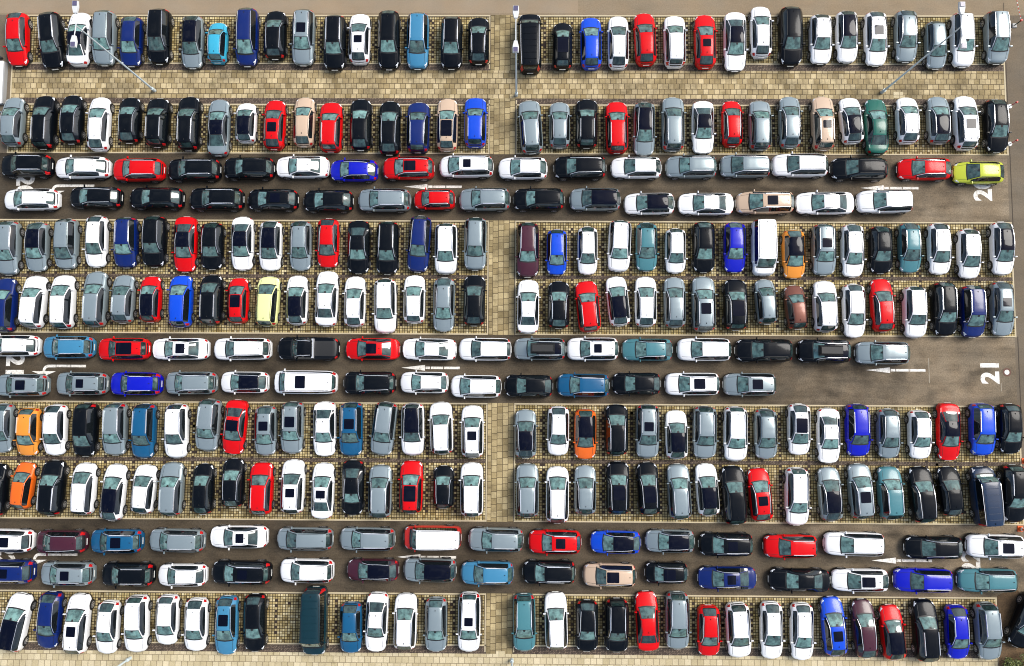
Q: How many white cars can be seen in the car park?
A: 105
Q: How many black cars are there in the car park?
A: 74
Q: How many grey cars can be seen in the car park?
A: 67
